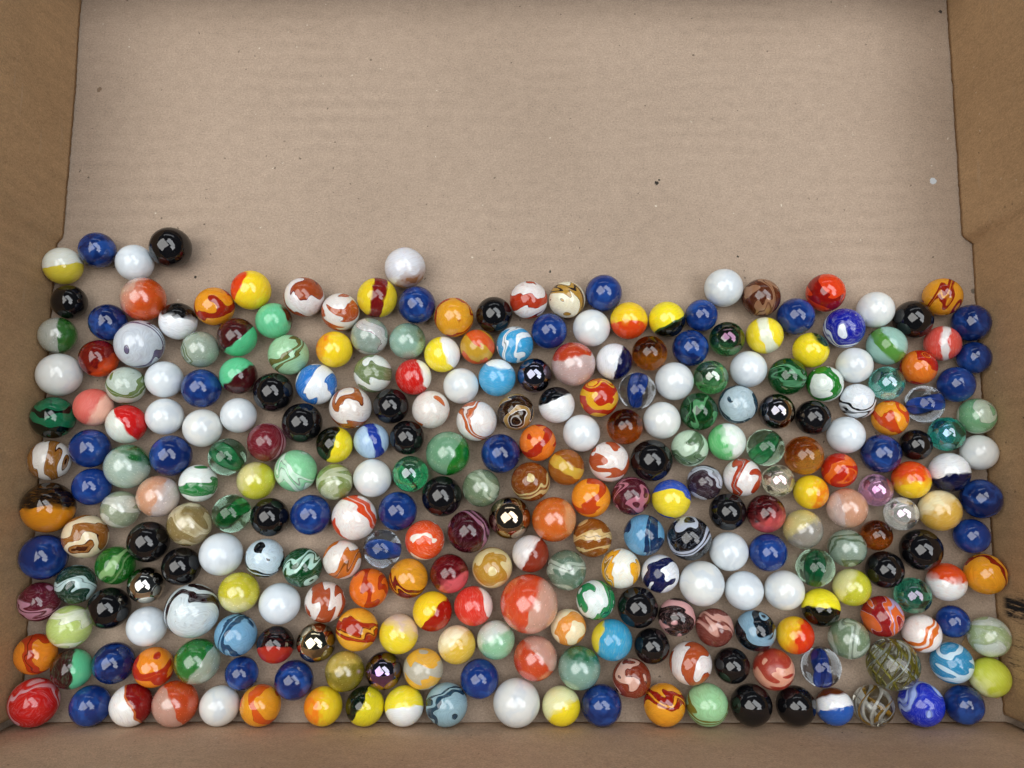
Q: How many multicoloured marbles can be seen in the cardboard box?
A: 200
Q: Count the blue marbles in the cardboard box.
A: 31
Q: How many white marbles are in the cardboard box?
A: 27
